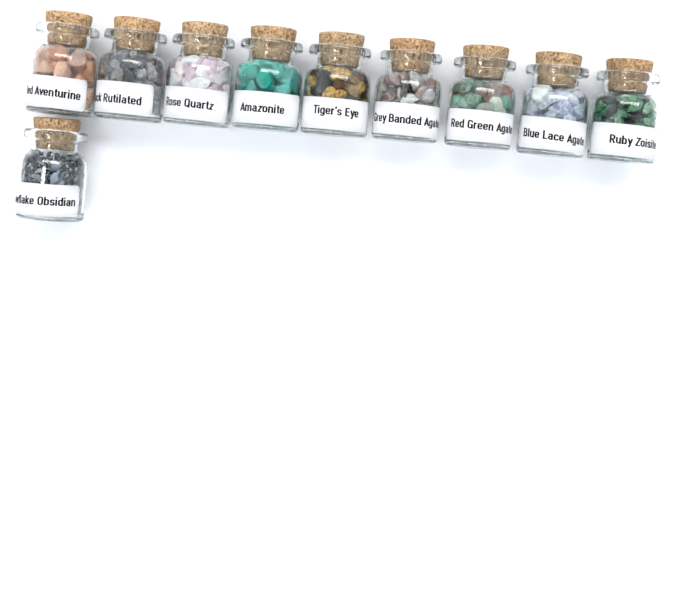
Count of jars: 10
